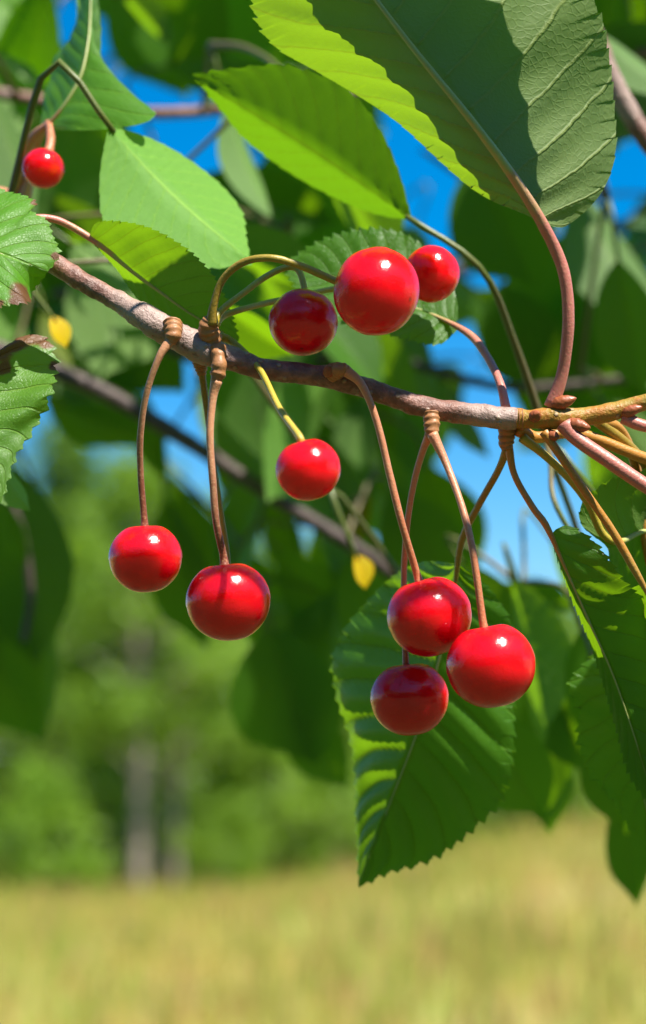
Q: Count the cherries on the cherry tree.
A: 10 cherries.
